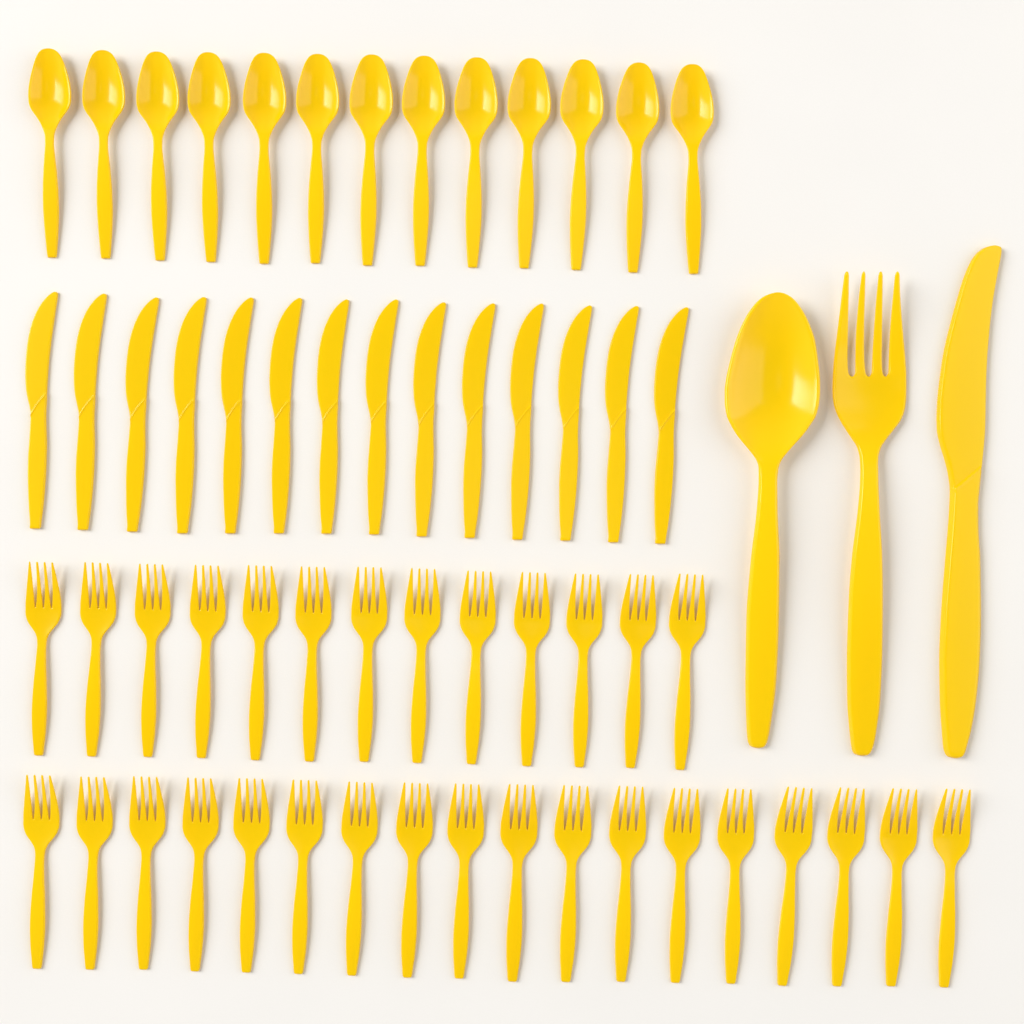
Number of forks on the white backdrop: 32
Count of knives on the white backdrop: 15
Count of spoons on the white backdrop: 14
